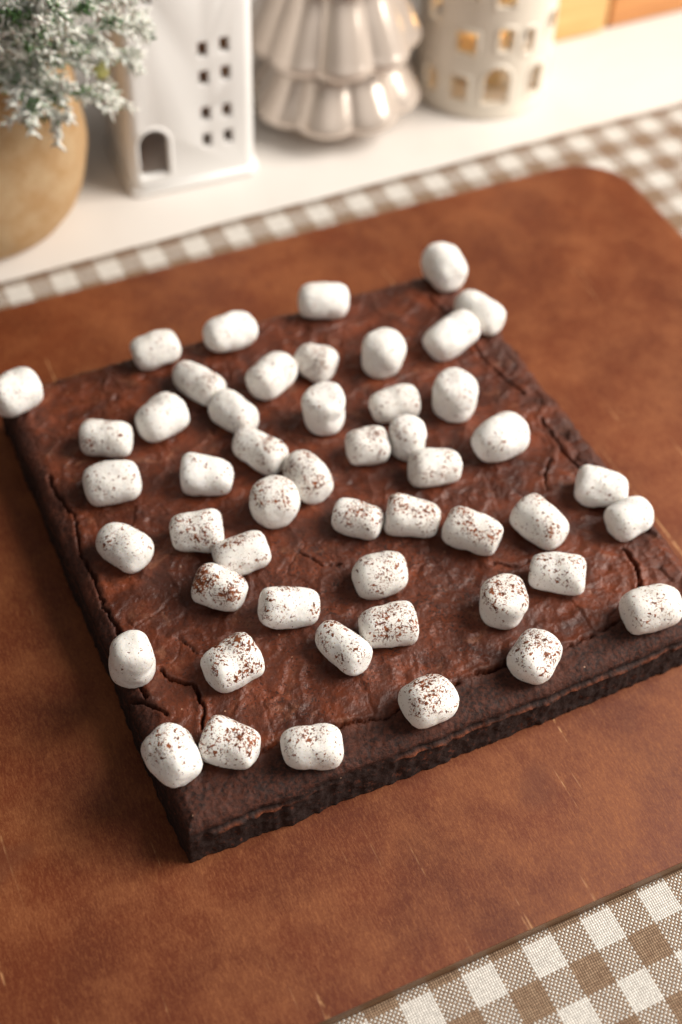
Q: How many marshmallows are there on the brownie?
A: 50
